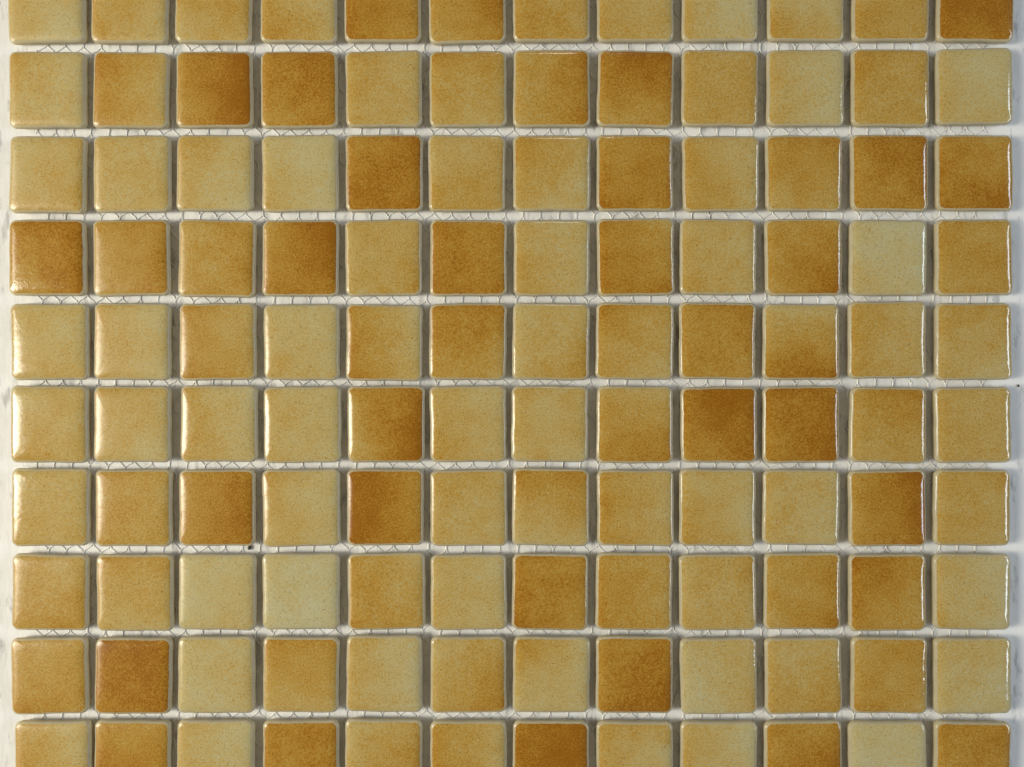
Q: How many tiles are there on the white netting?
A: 120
